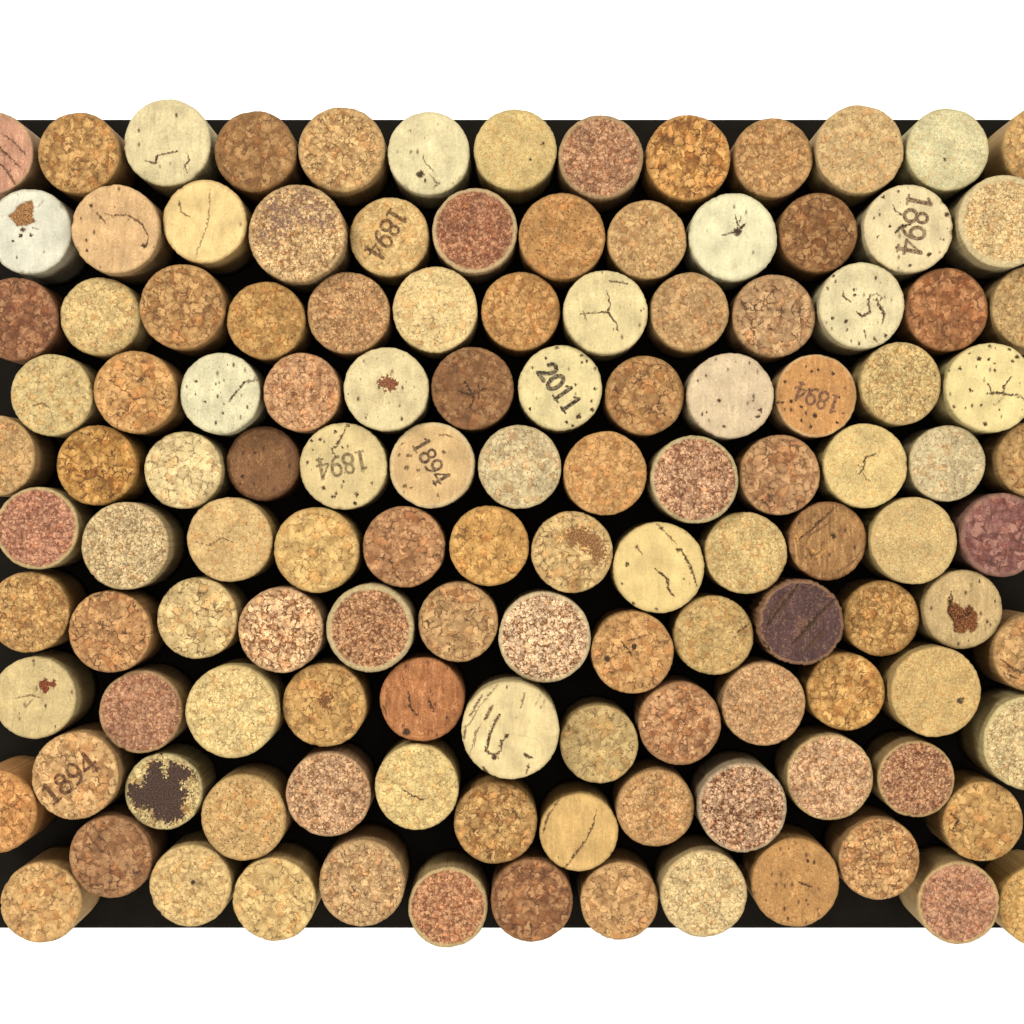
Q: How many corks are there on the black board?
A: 126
